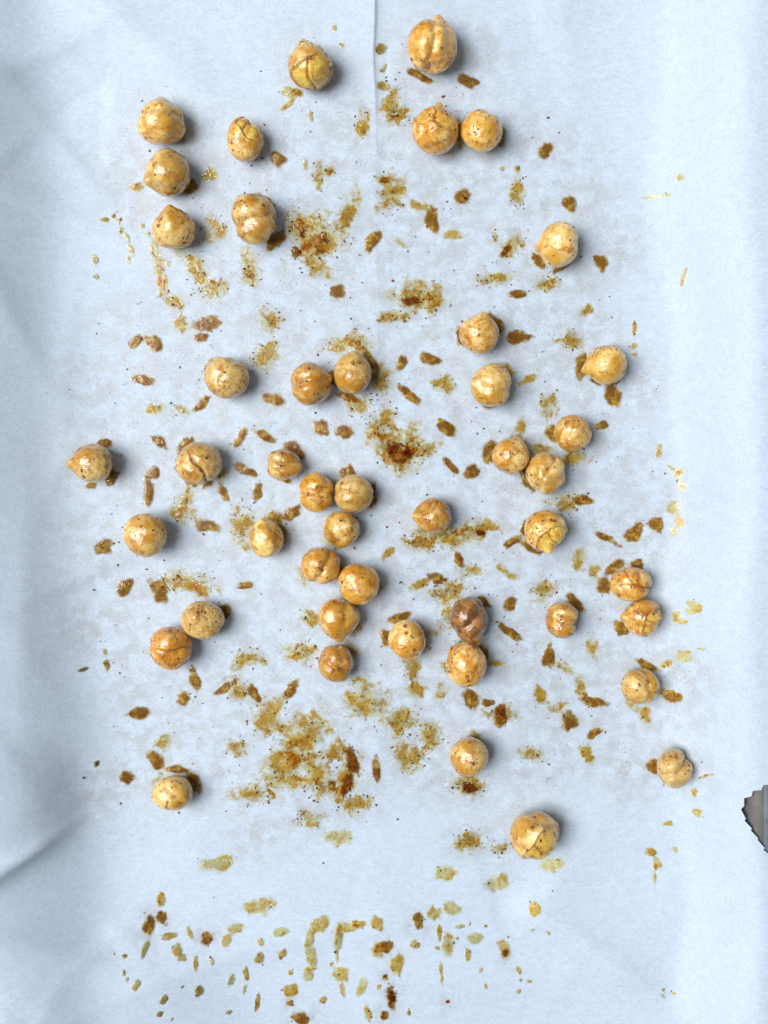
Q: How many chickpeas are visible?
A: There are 46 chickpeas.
